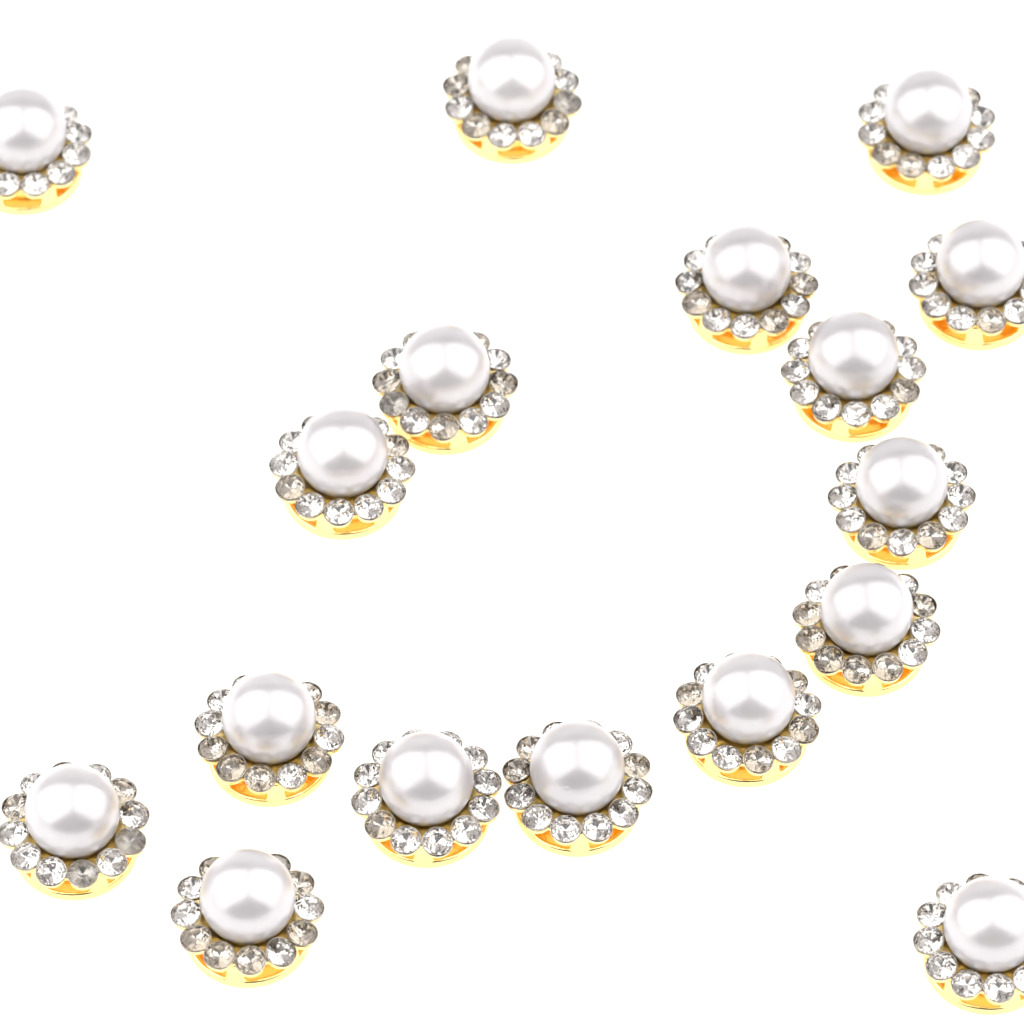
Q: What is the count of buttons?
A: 17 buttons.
